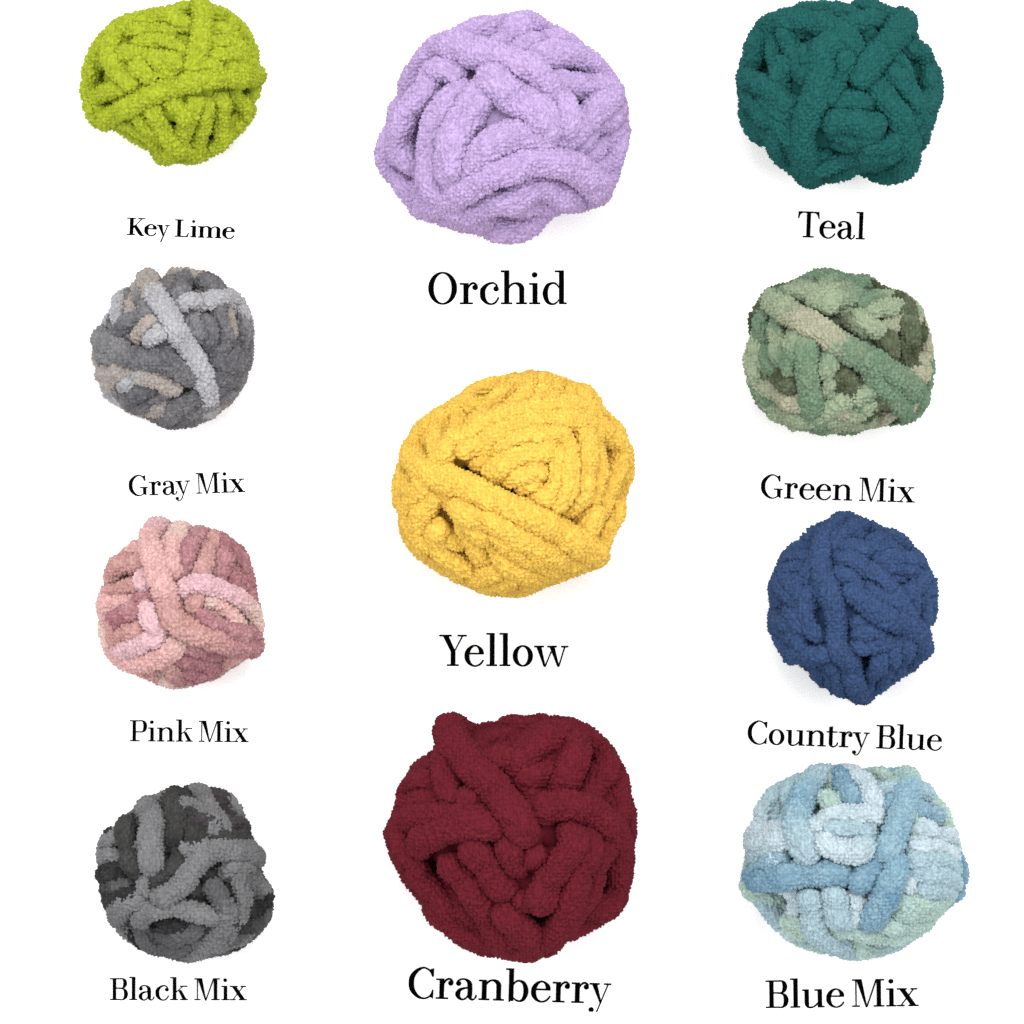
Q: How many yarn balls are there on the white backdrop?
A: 11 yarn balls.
